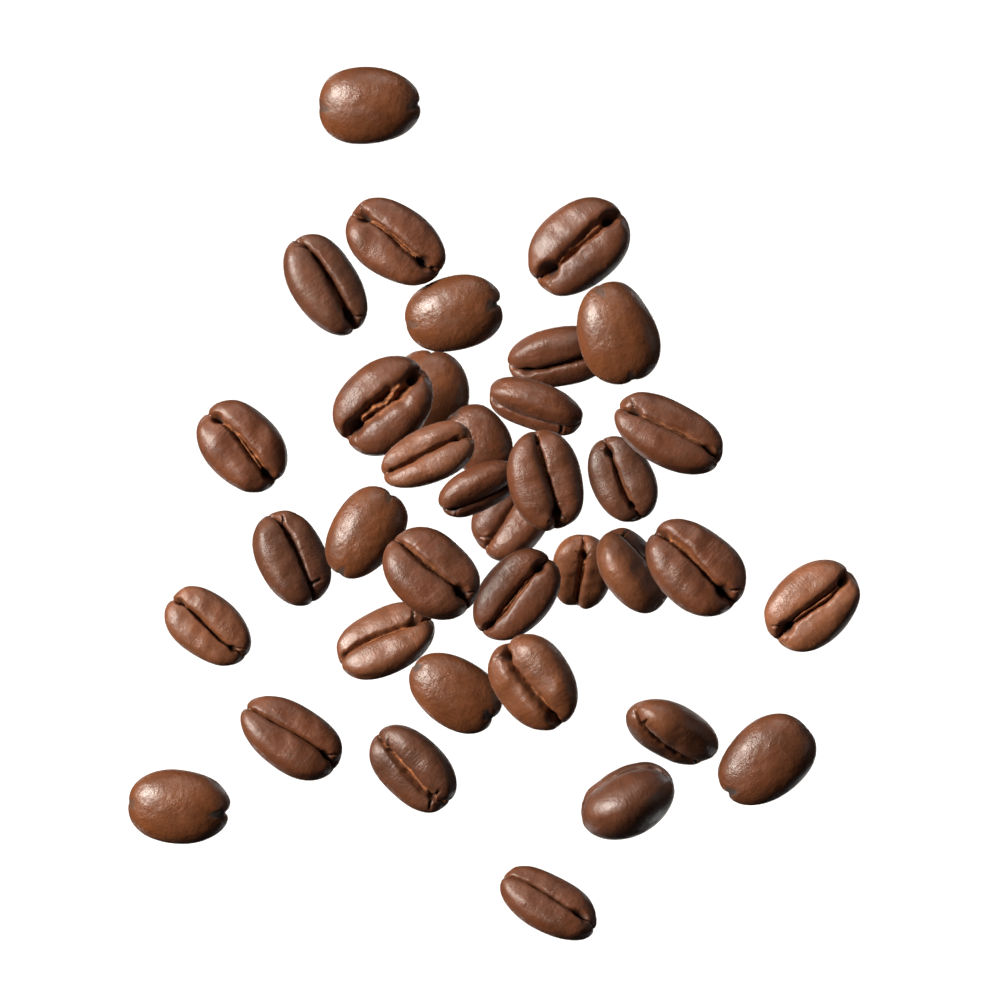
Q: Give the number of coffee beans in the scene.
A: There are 37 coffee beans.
